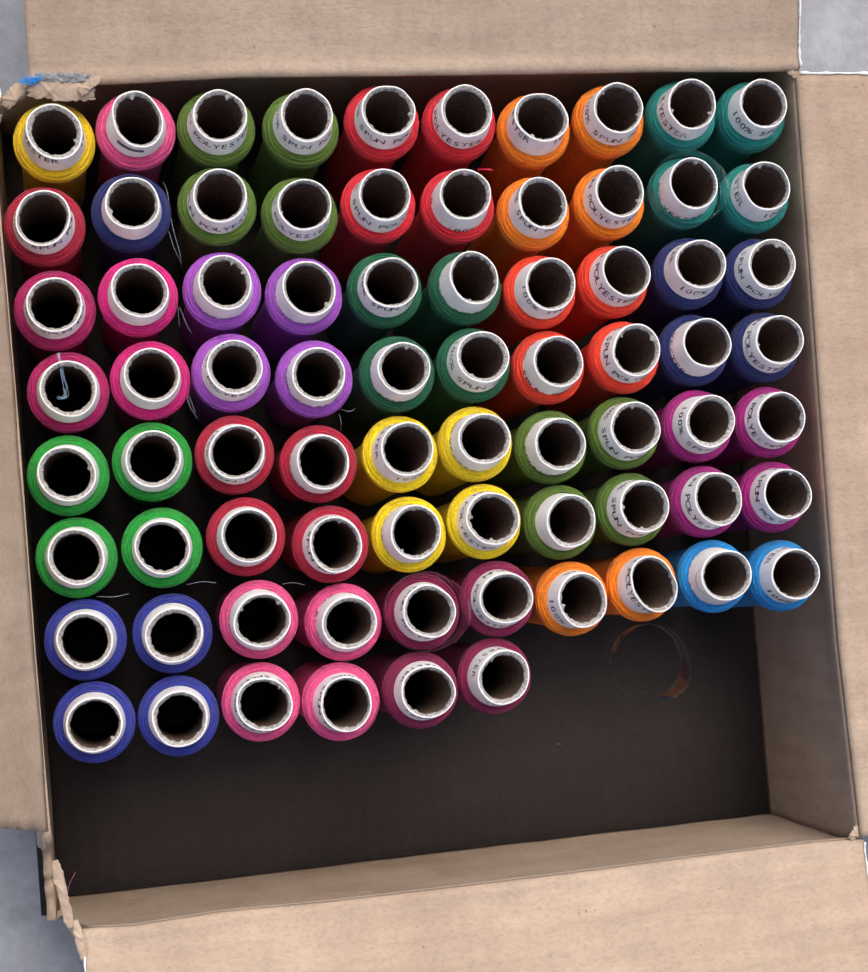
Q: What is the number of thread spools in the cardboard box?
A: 76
